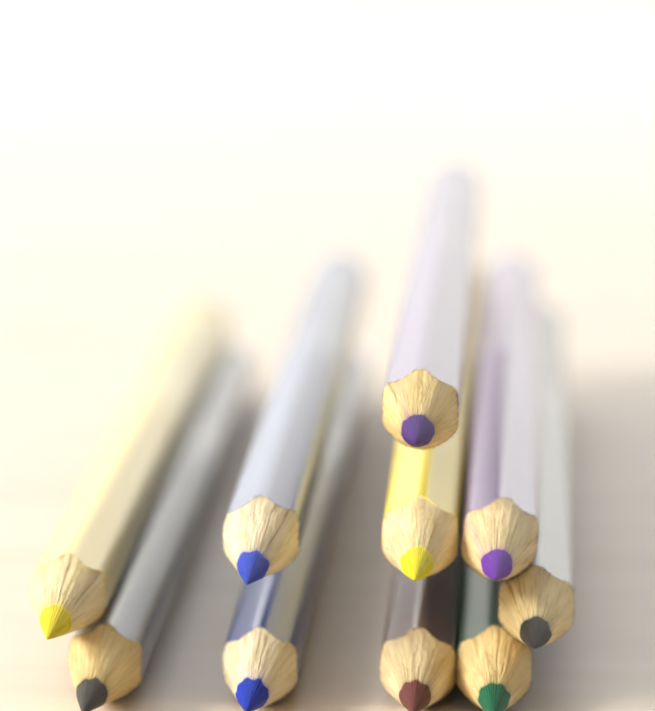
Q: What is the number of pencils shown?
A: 10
